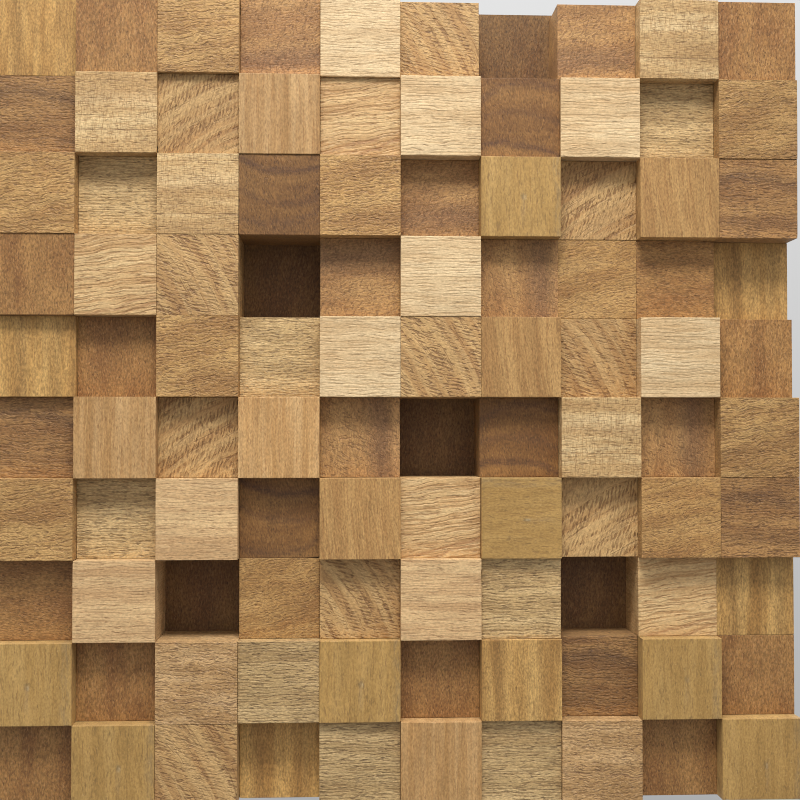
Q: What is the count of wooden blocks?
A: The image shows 95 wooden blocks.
